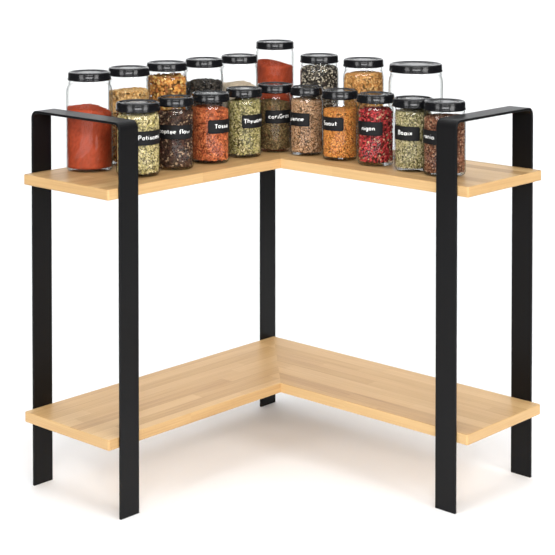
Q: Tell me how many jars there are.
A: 19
